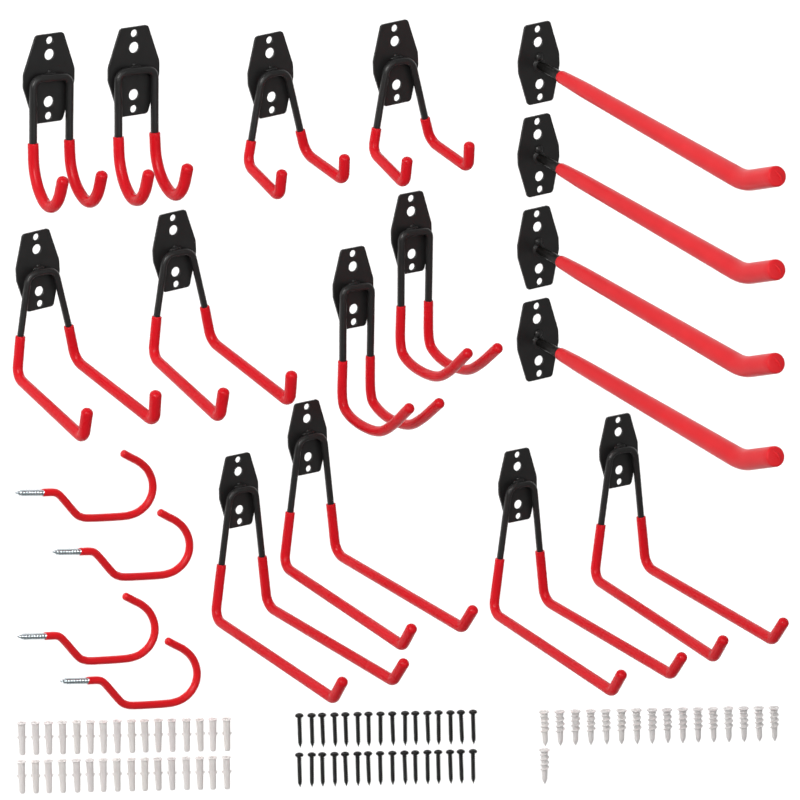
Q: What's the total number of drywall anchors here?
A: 17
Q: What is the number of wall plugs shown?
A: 32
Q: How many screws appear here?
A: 32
